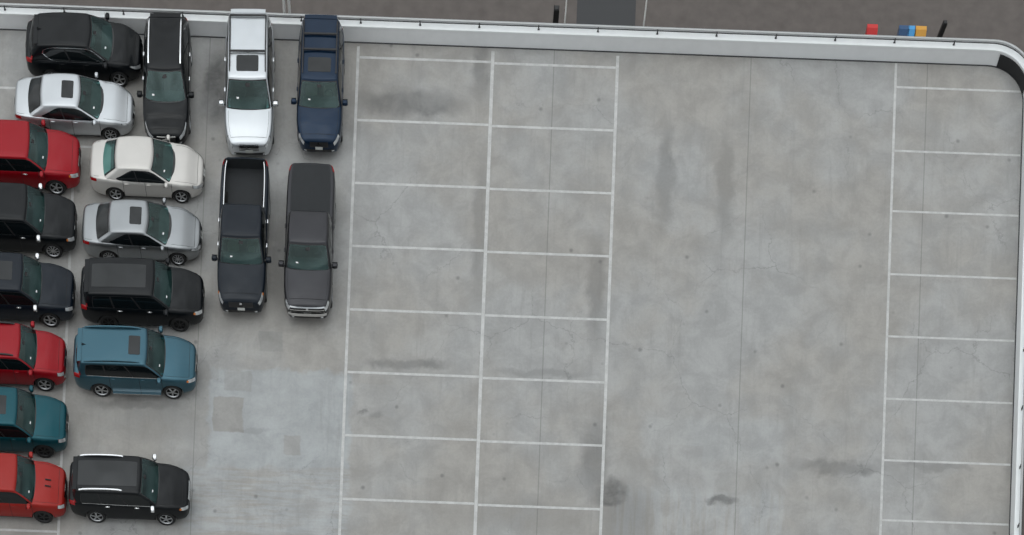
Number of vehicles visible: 18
